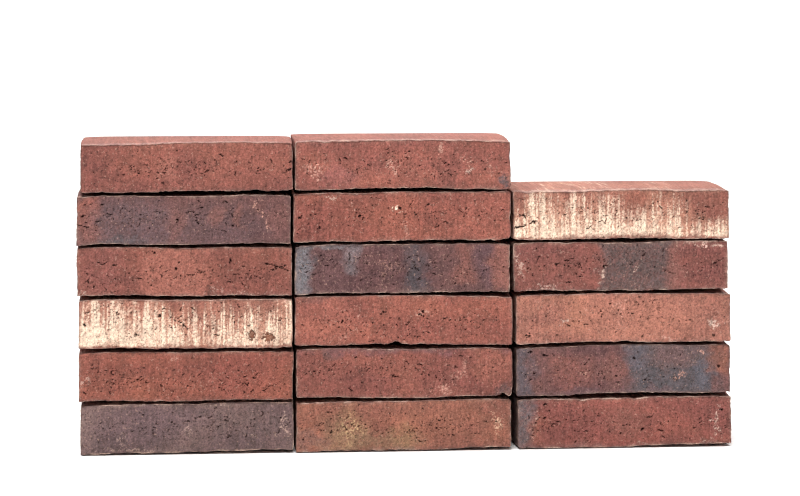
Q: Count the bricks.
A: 17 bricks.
